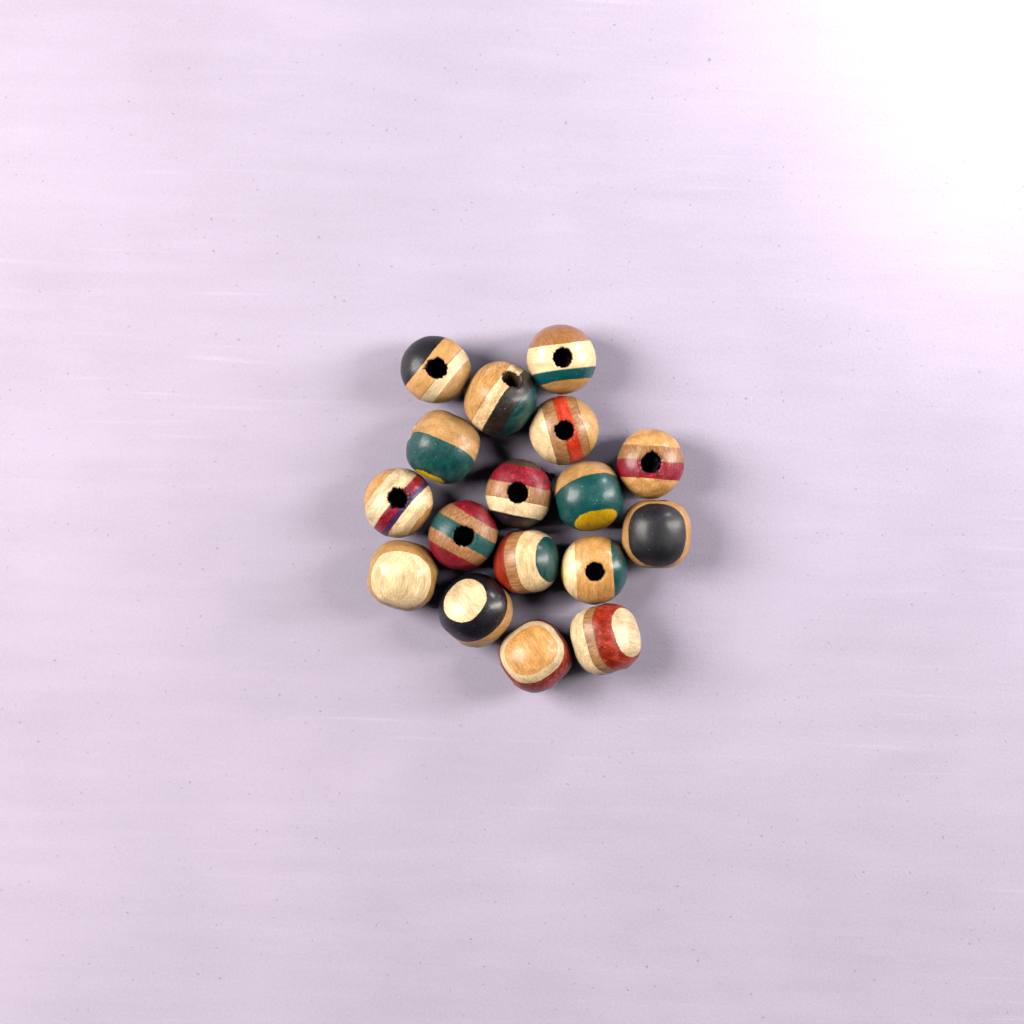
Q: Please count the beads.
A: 17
